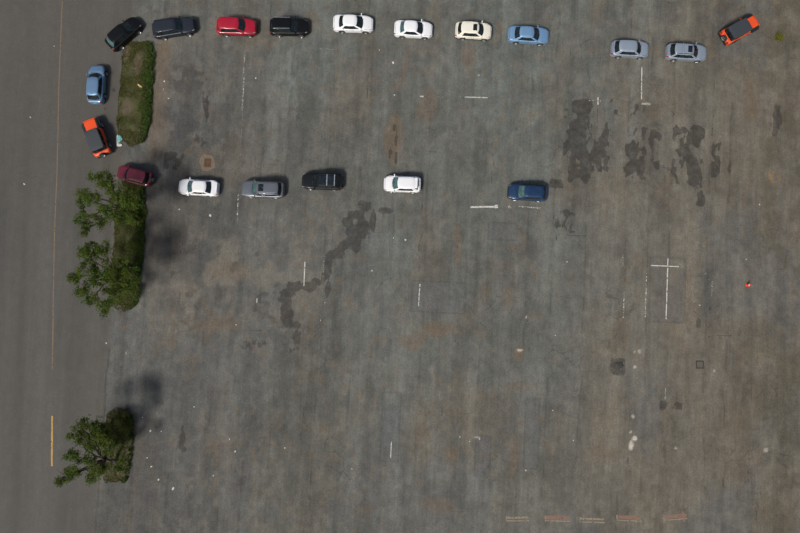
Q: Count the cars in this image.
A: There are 19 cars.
